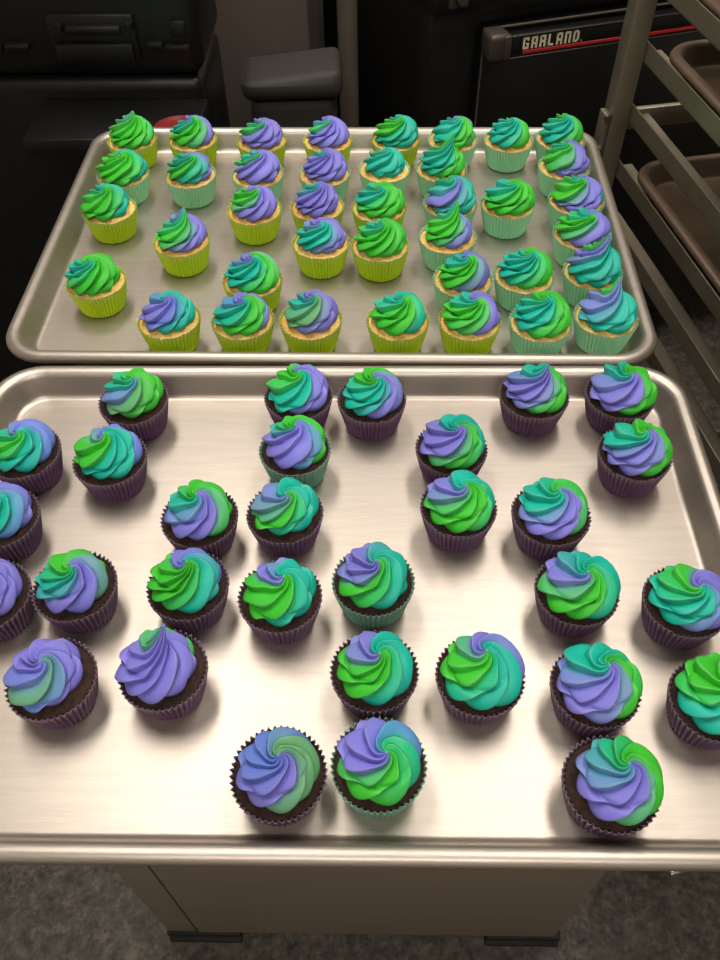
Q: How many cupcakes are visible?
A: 70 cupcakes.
